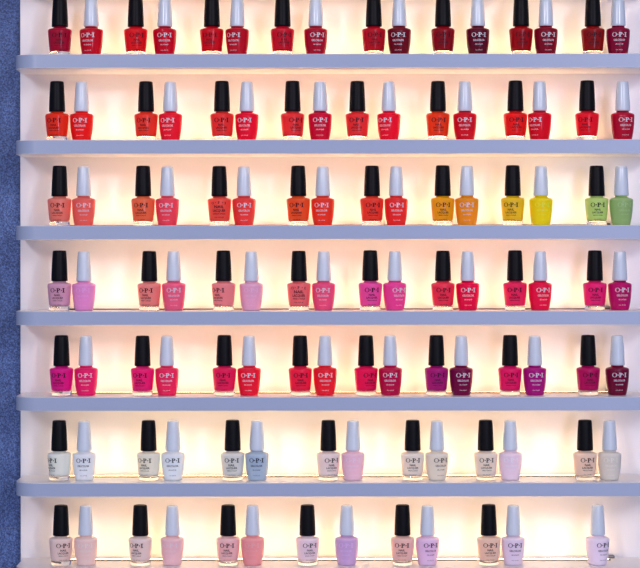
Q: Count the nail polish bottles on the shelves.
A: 107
